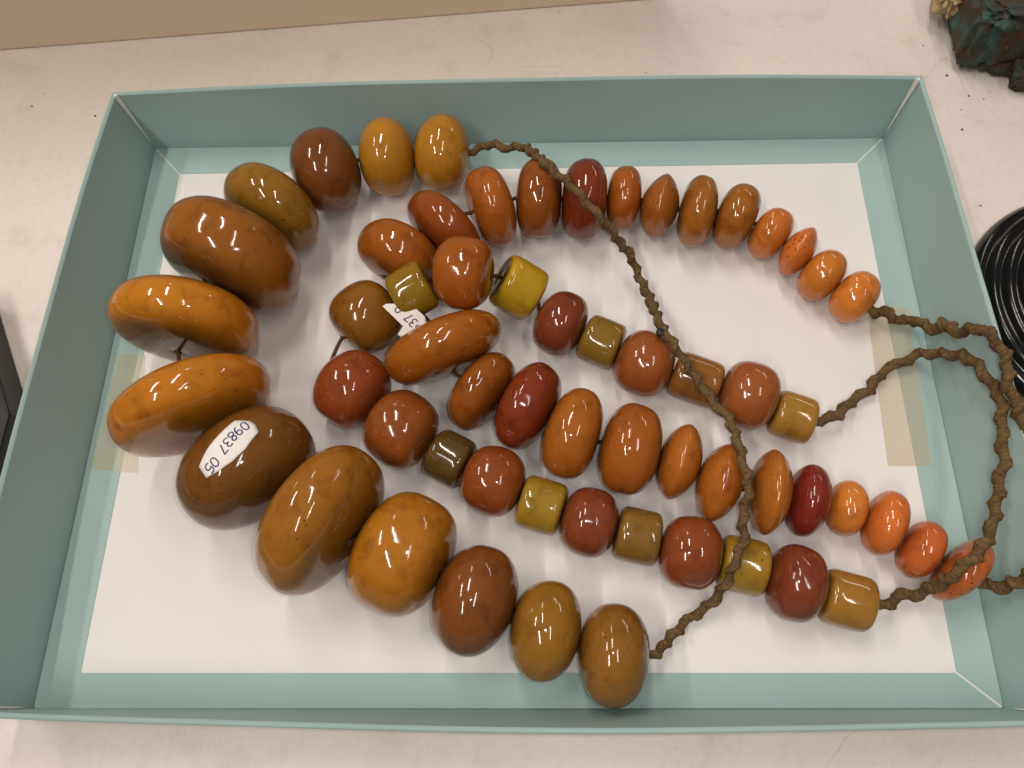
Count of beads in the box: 60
